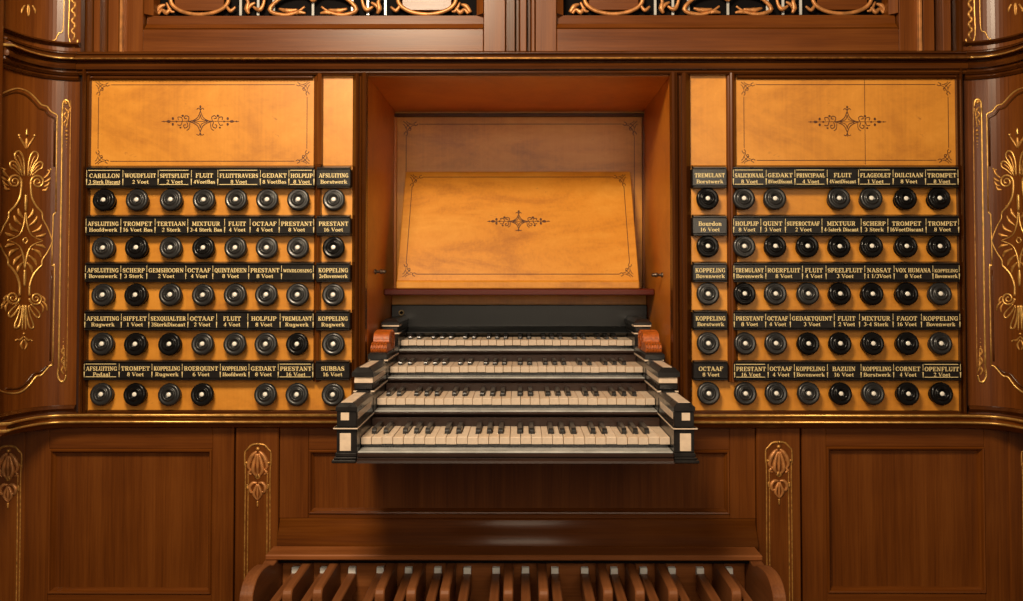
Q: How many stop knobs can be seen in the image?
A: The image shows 78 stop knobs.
